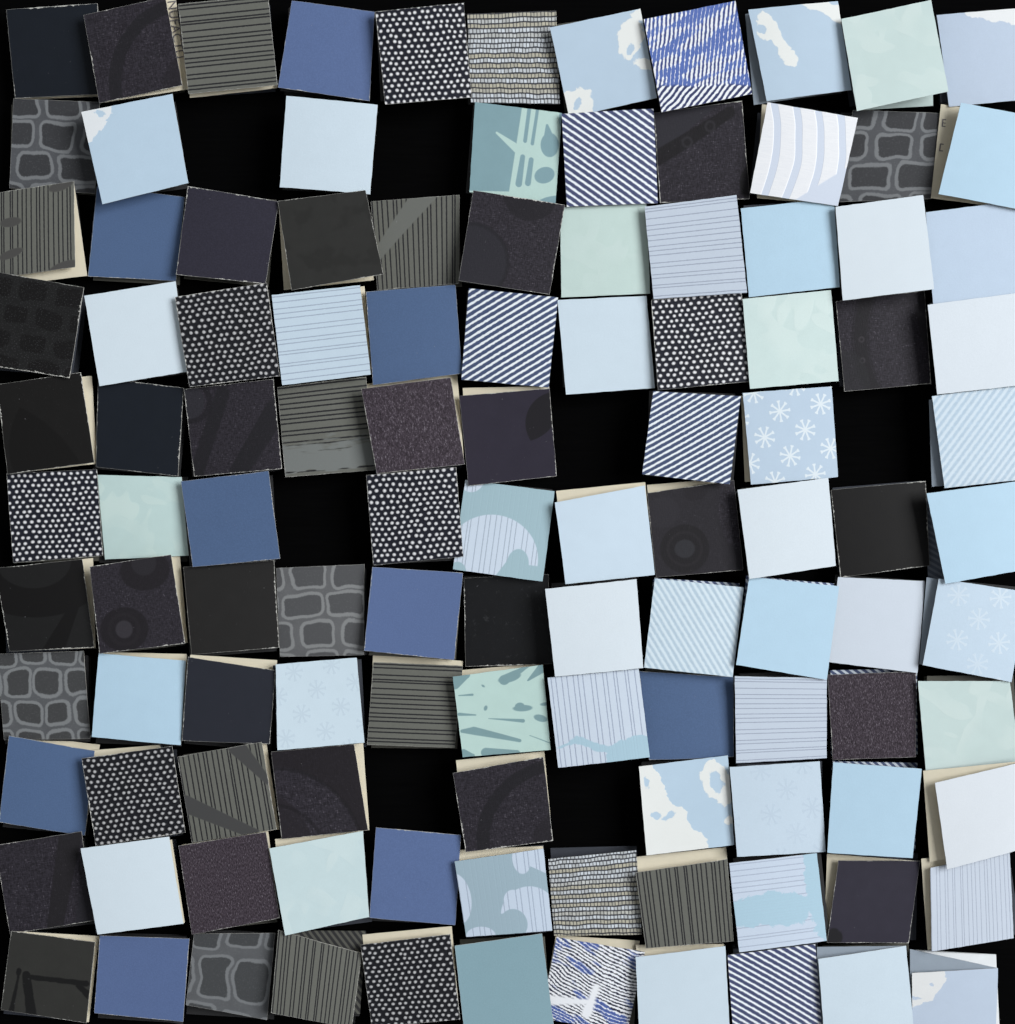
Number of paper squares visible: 114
